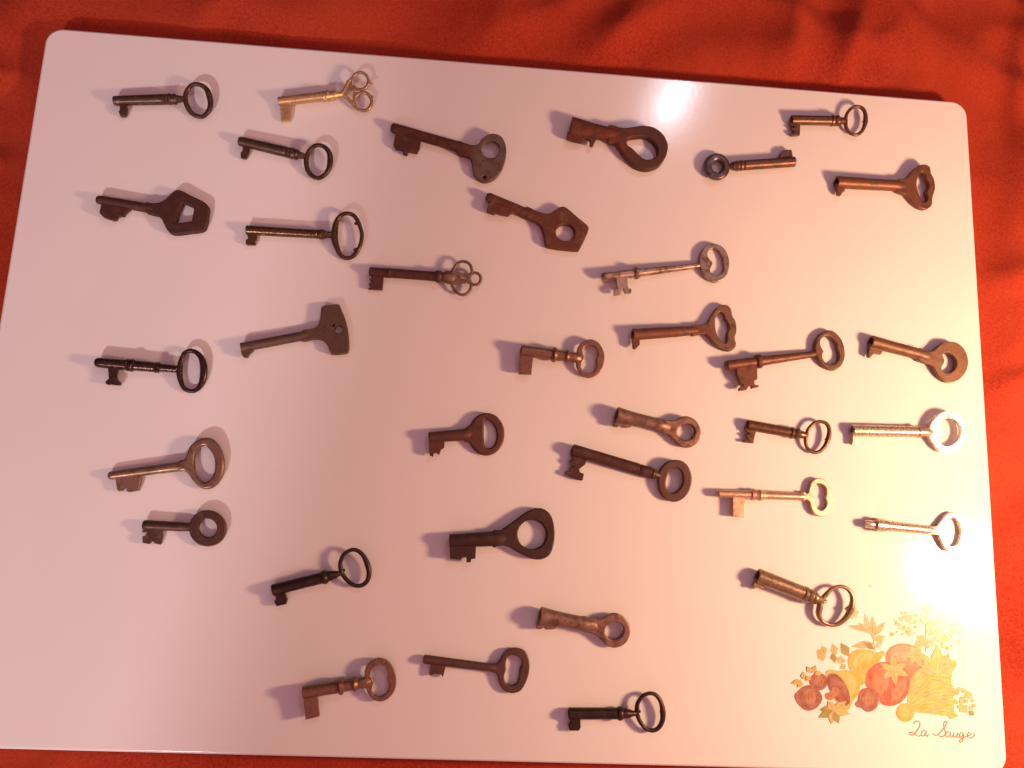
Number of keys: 35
